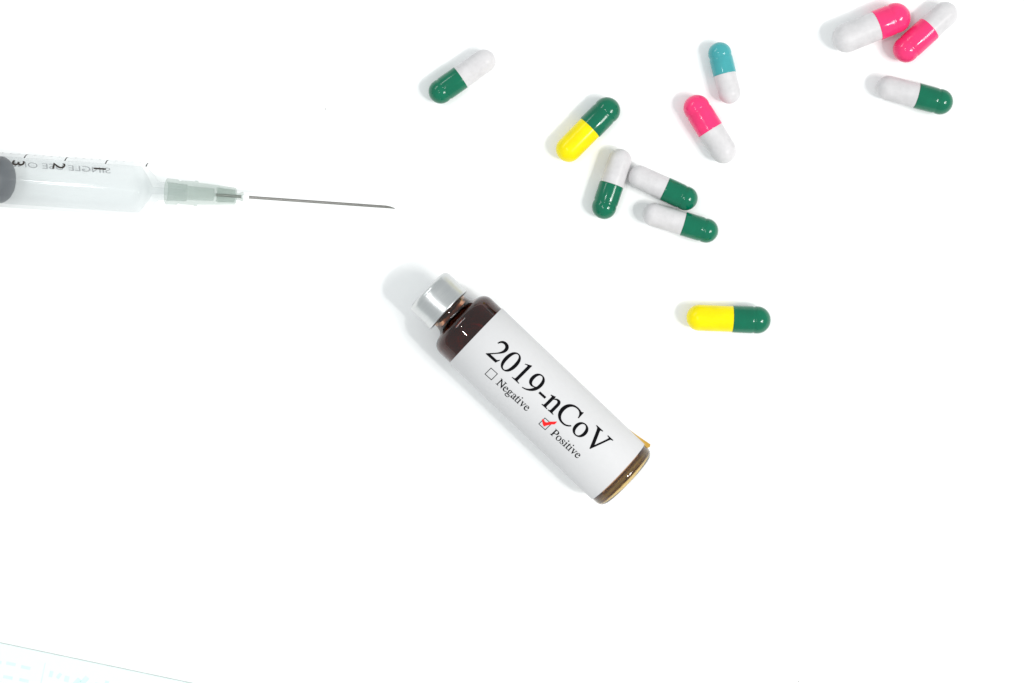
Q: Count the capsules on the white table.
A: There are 11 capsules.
